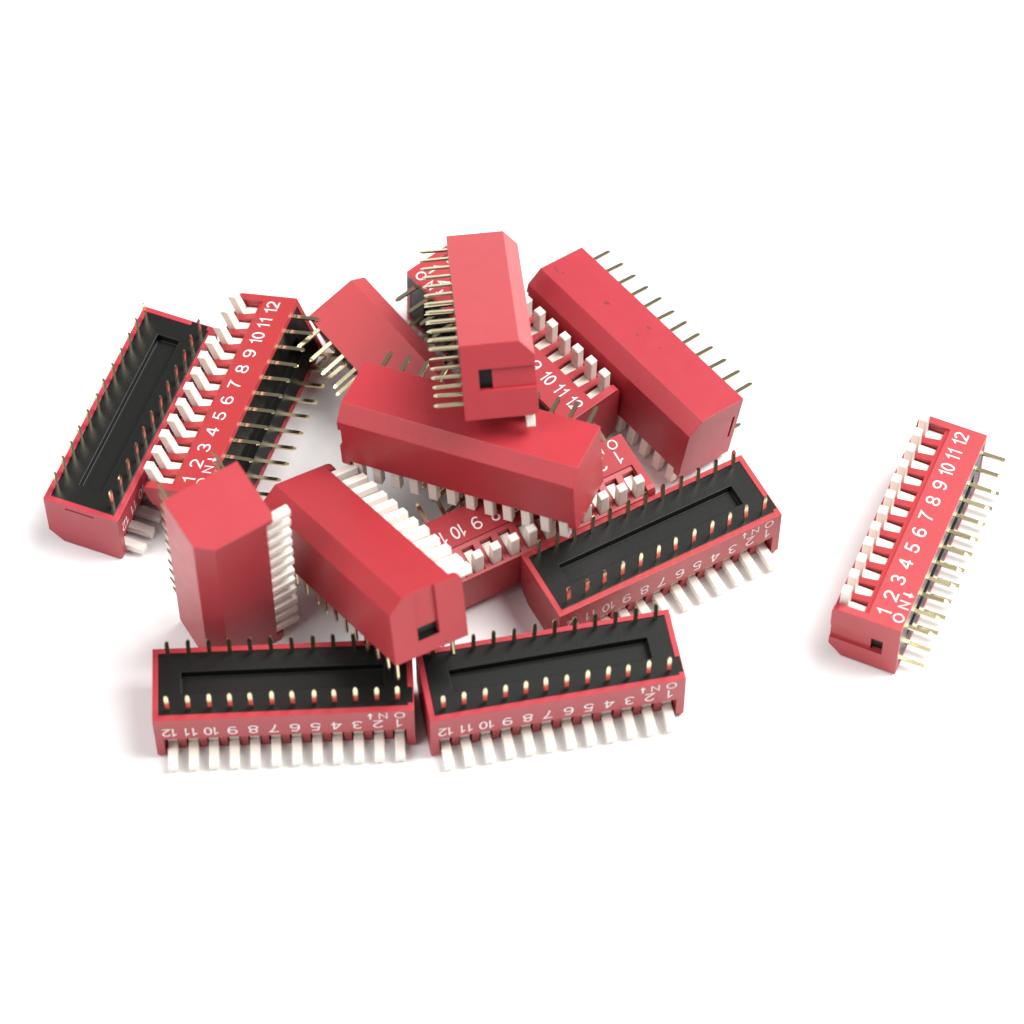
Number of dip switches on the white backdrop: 14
